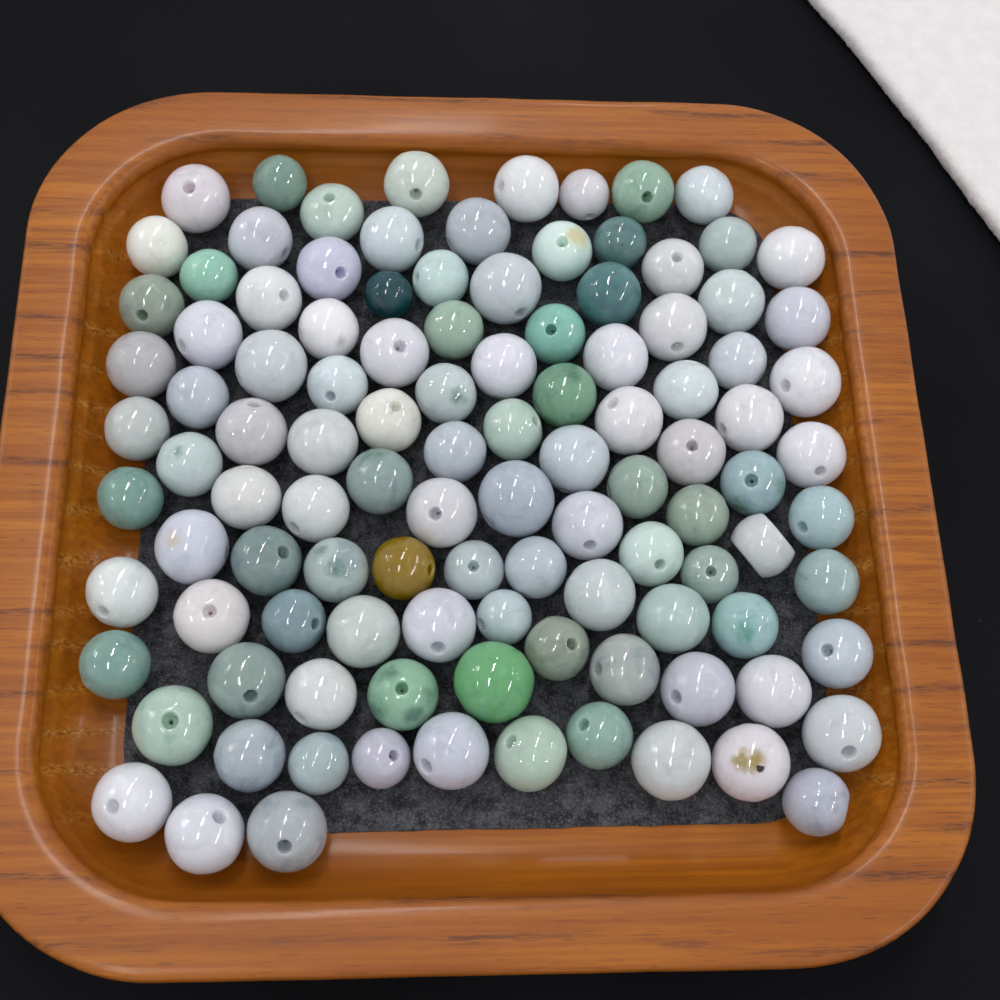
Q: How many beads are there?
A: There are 110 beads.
